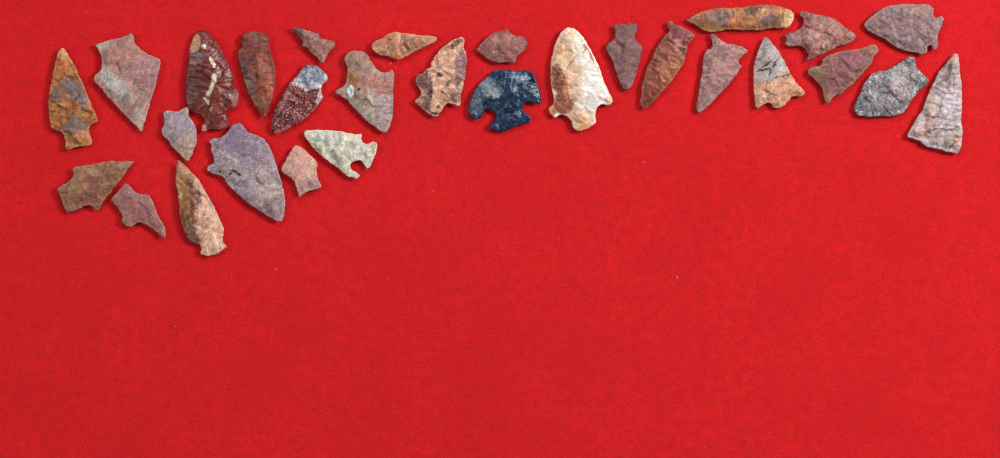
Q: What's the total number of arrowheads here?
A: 29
